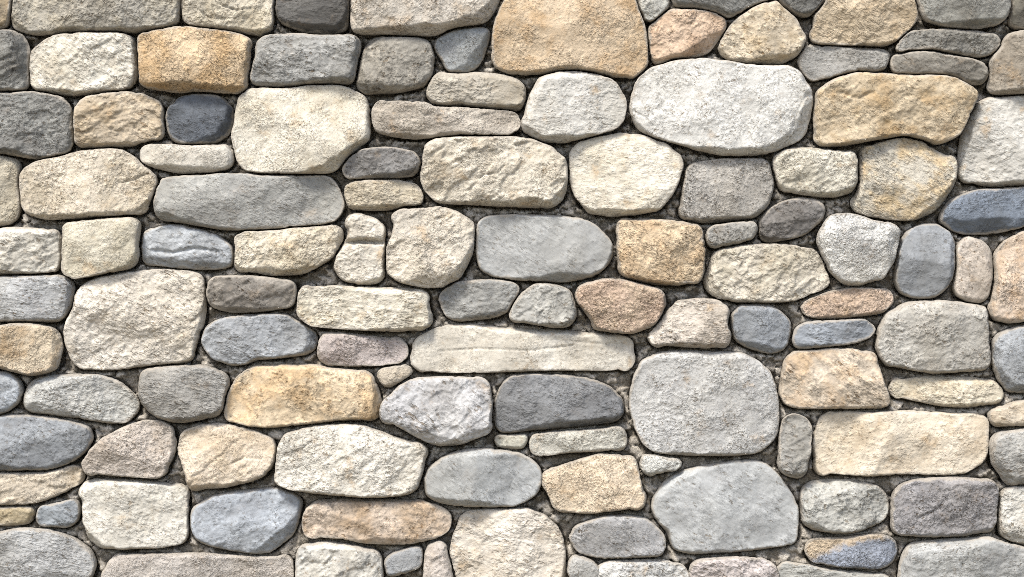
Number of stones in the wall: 124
